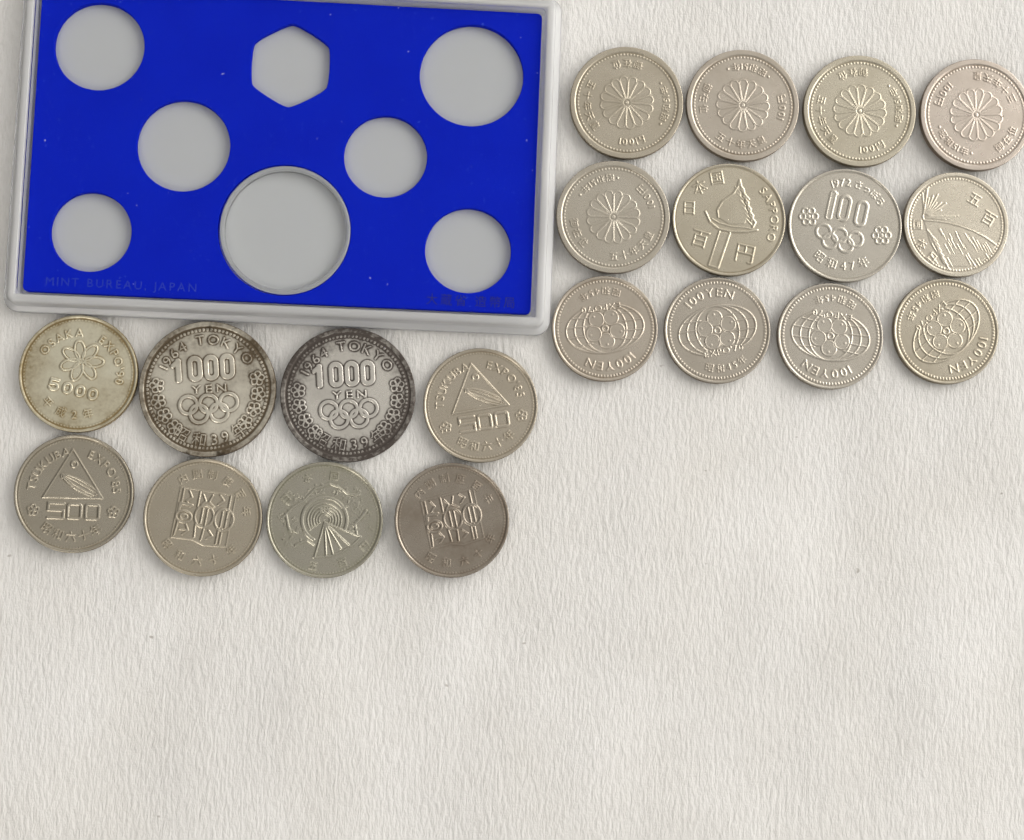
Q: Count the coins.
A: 20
